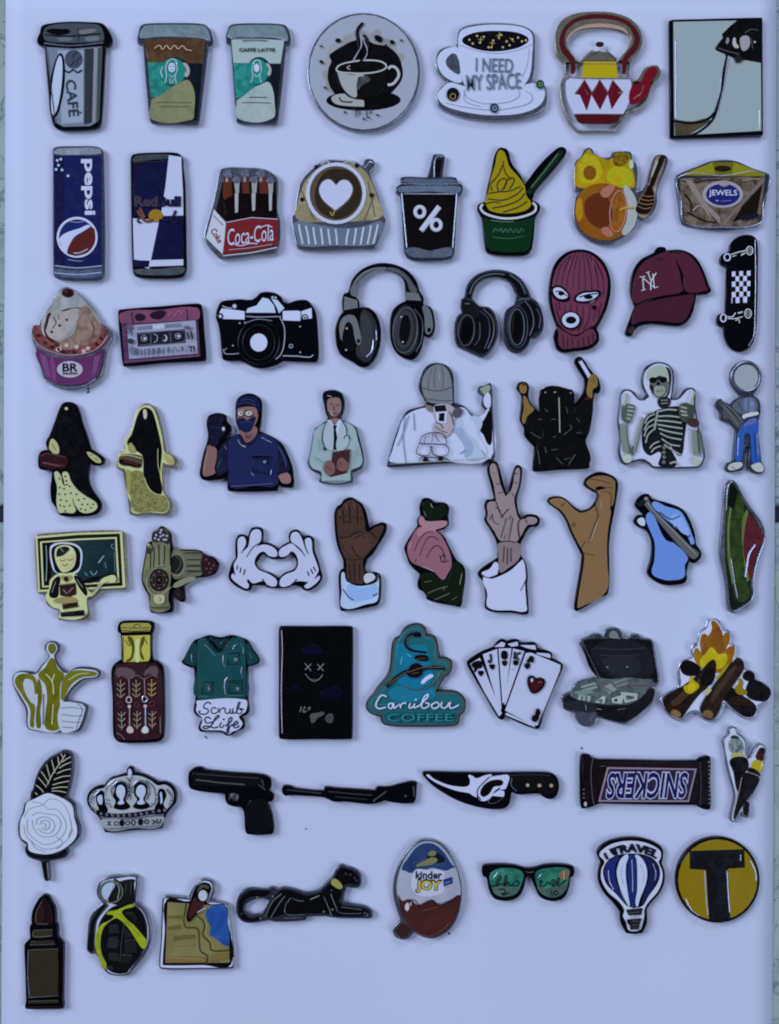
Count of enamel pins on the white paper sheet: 63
